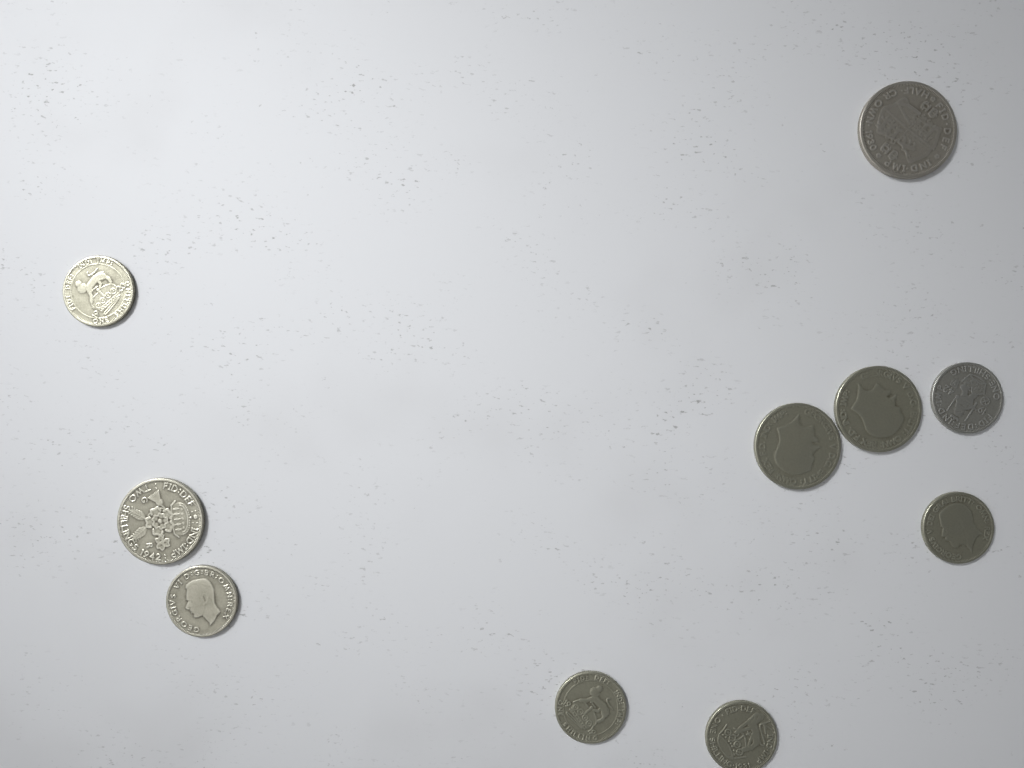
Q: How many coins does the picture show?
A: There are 10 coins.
